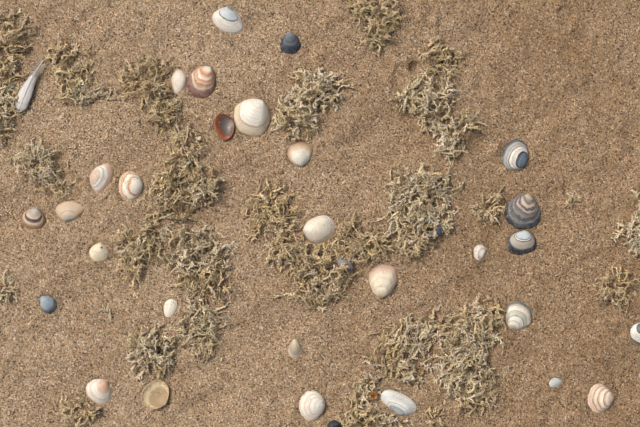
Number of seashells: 29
